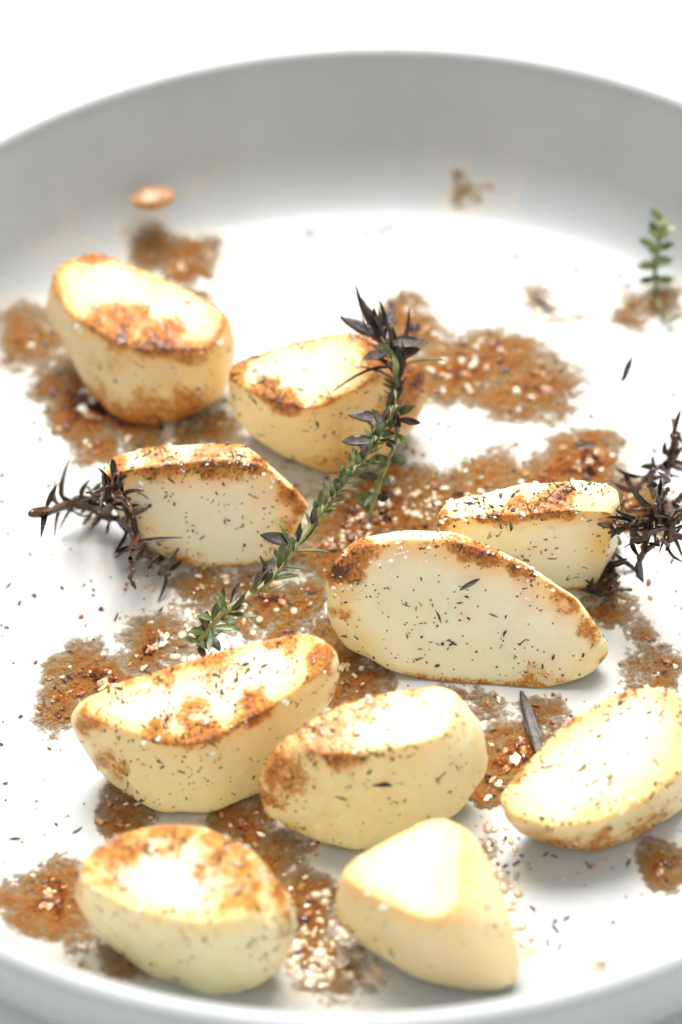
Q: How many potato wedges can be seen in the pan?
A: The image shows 10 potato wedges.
